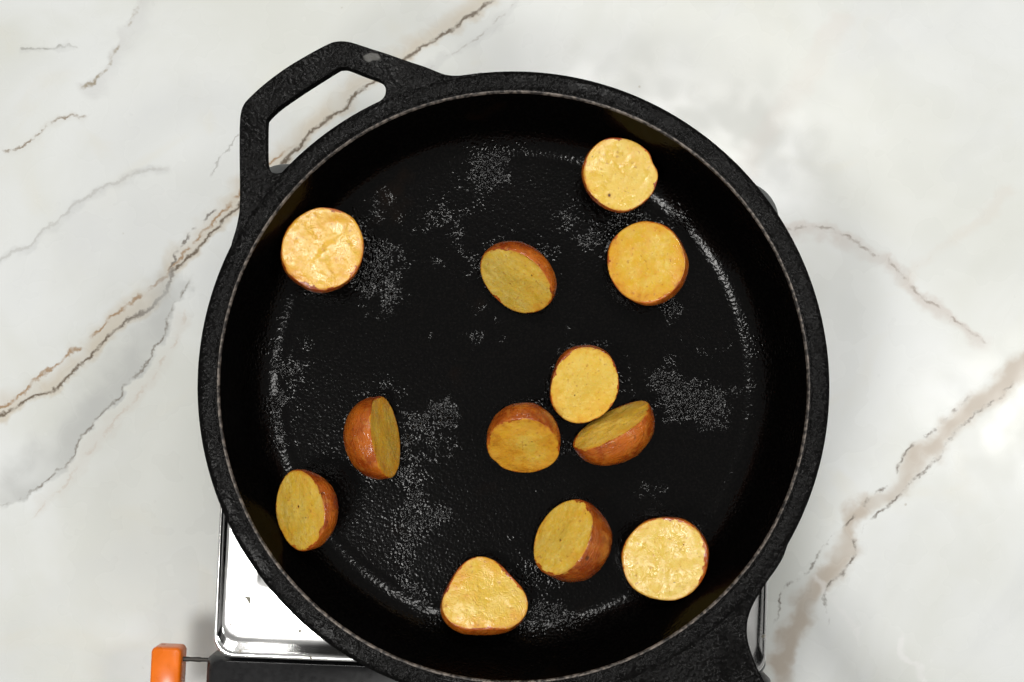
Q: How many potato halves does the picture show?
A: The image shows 12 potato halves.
